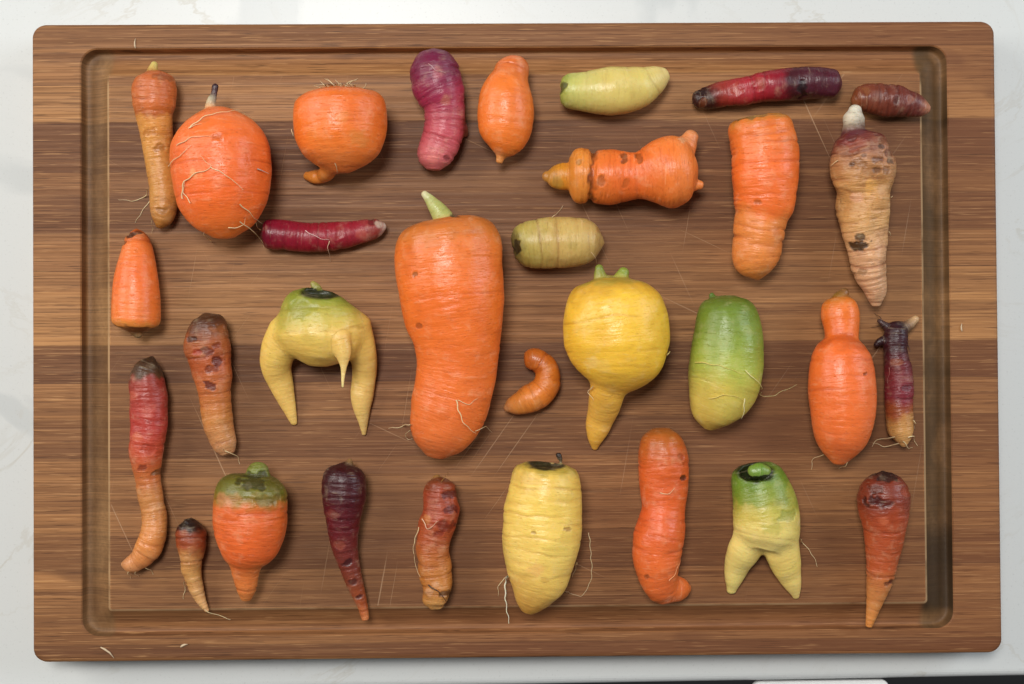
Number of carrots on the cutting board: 31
